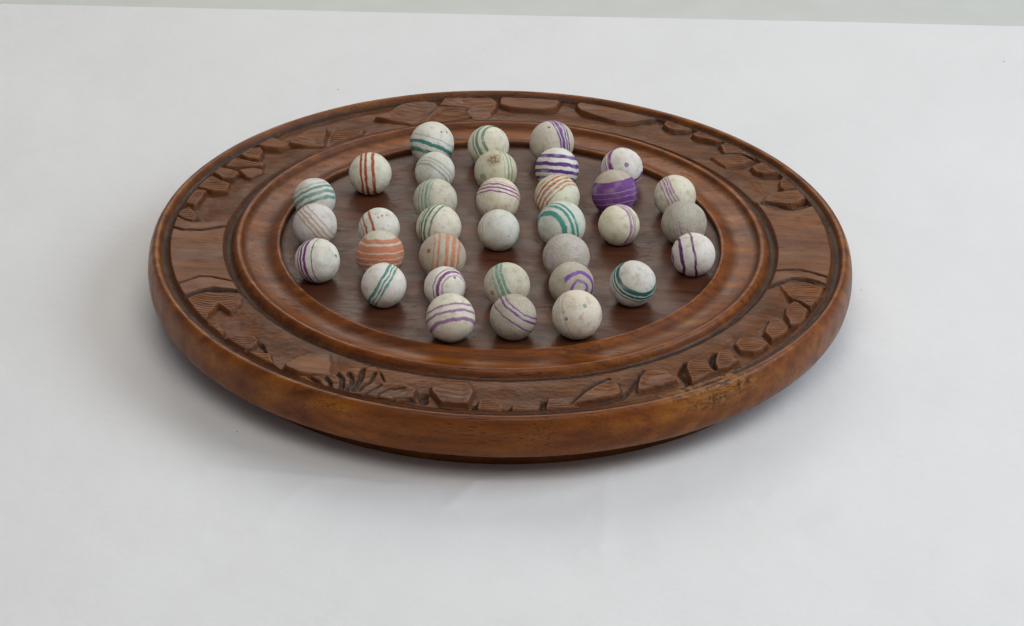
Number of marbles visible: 34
